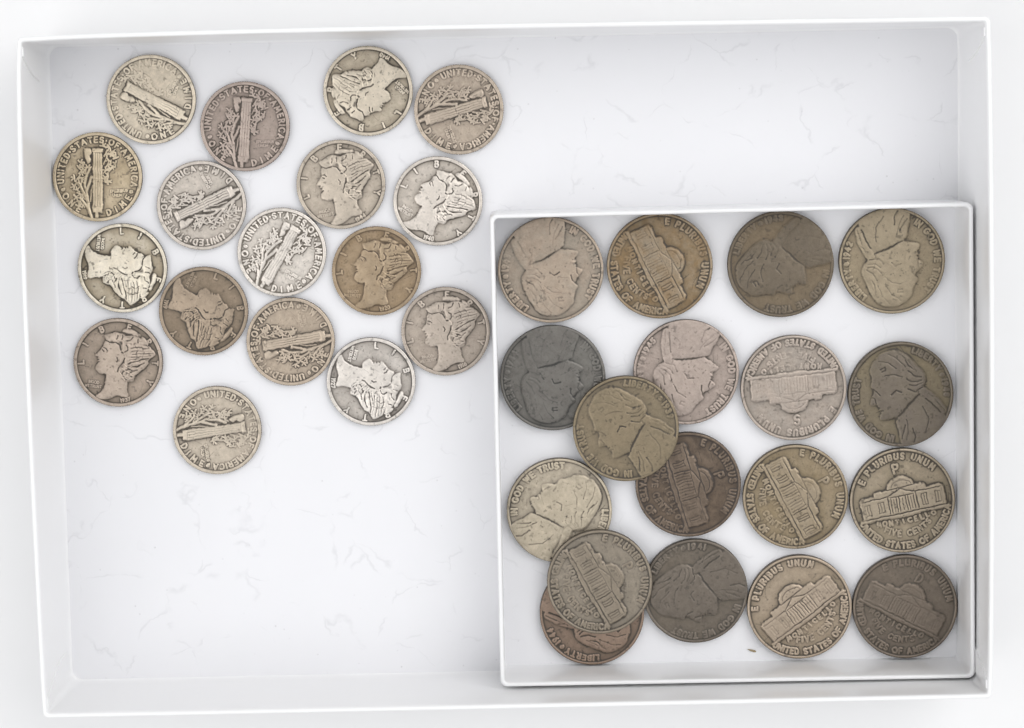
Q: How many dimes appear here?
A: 17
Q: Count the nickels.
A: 18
